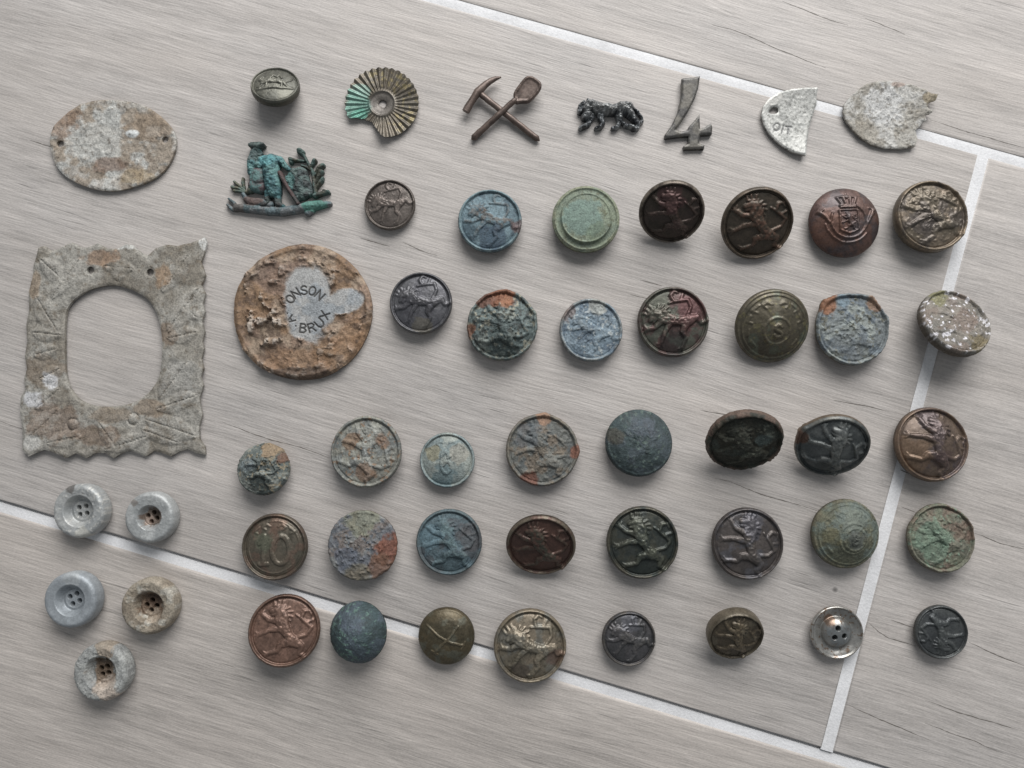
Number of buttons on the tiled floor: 44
